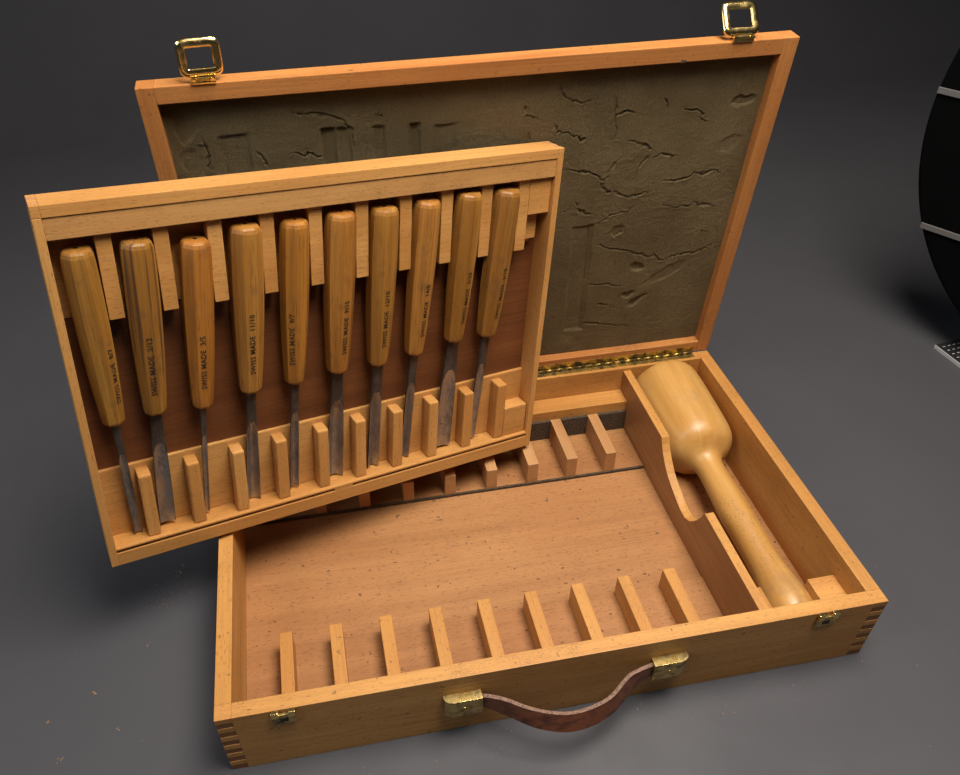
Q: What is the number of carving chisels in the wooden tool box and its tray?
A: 10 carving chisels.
